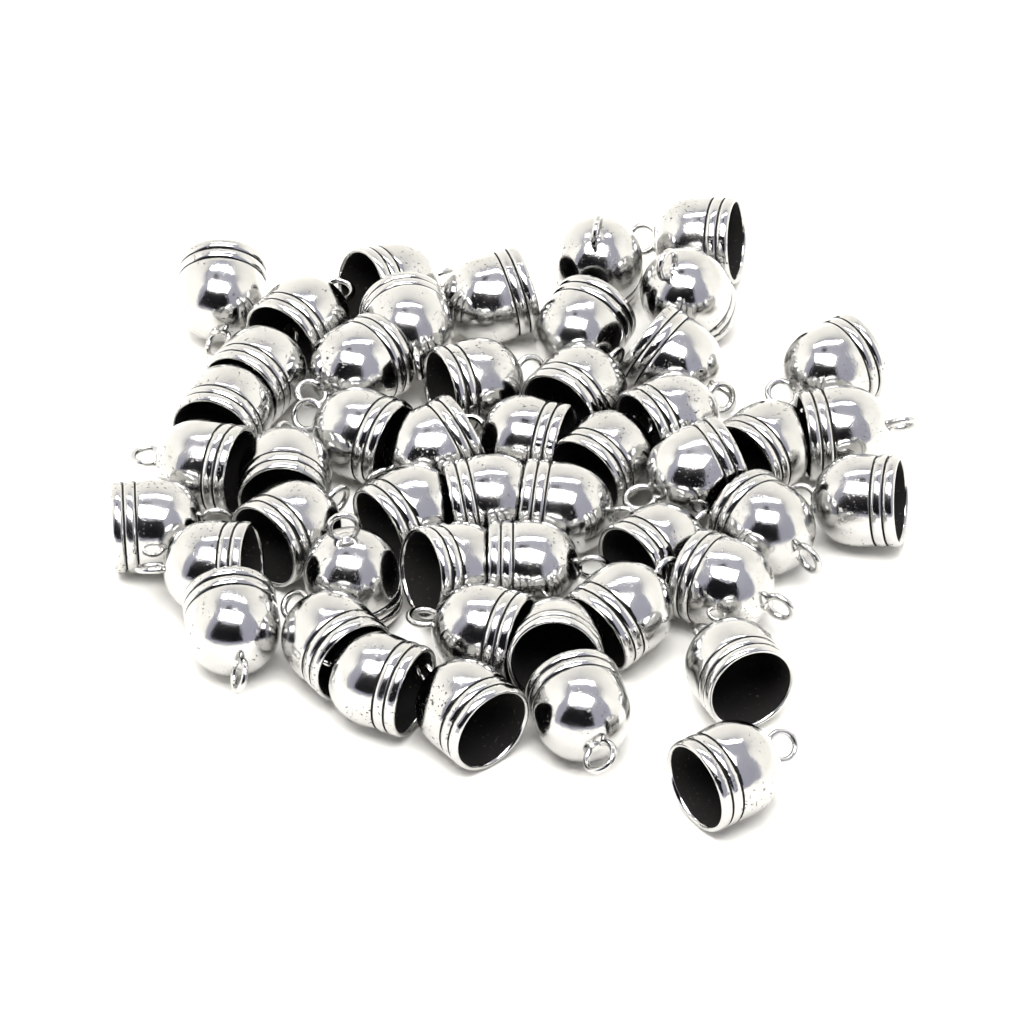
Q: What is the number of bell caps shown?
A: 49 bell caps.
